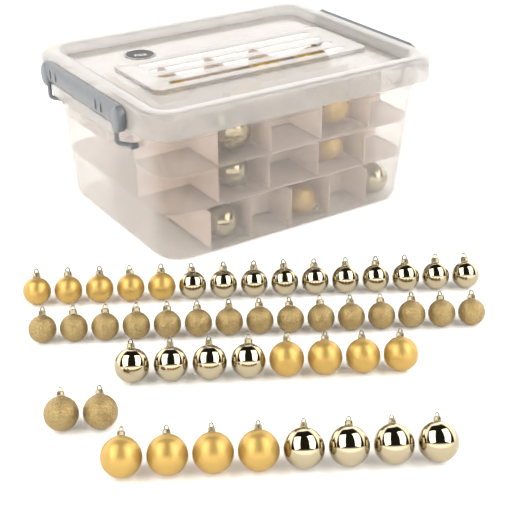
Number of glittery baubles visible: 17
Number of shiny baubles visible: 22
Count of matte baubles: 20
